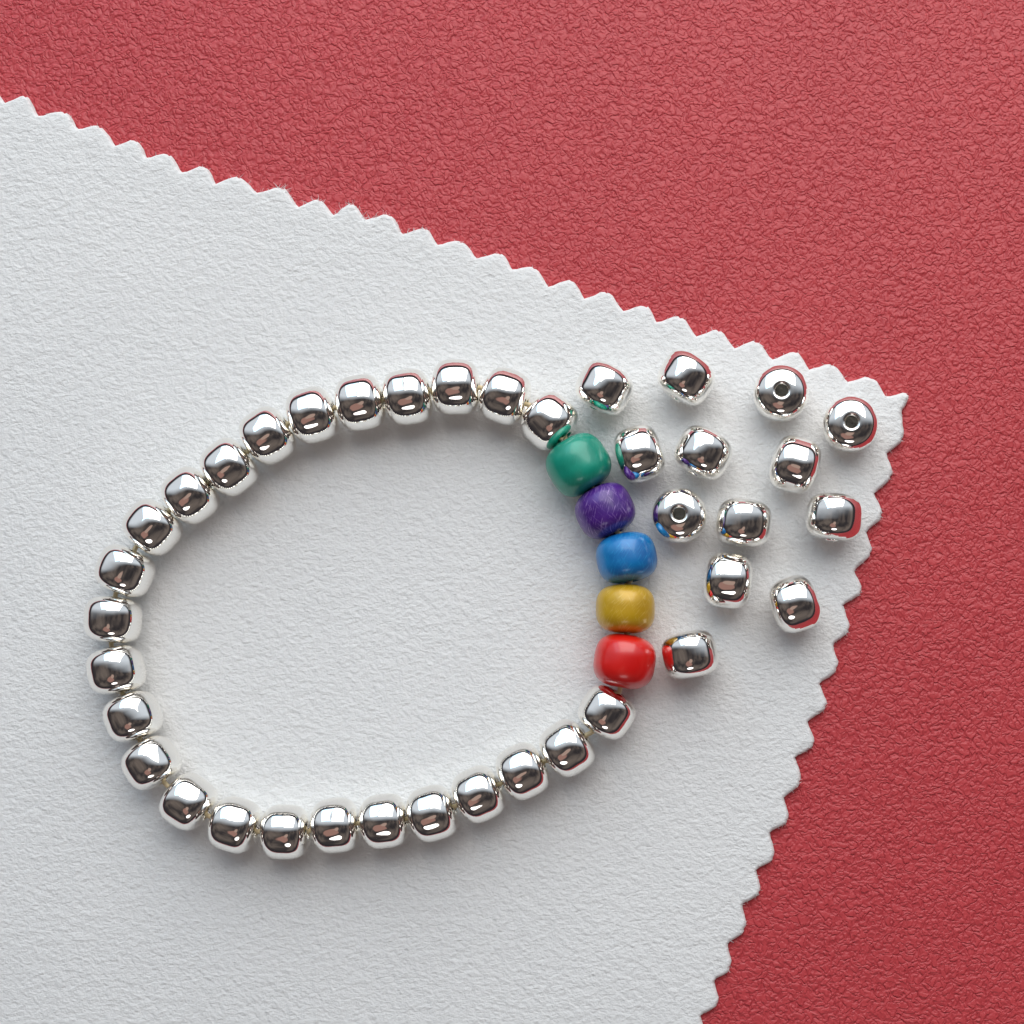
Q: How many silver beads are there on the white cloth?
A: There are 38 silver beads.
